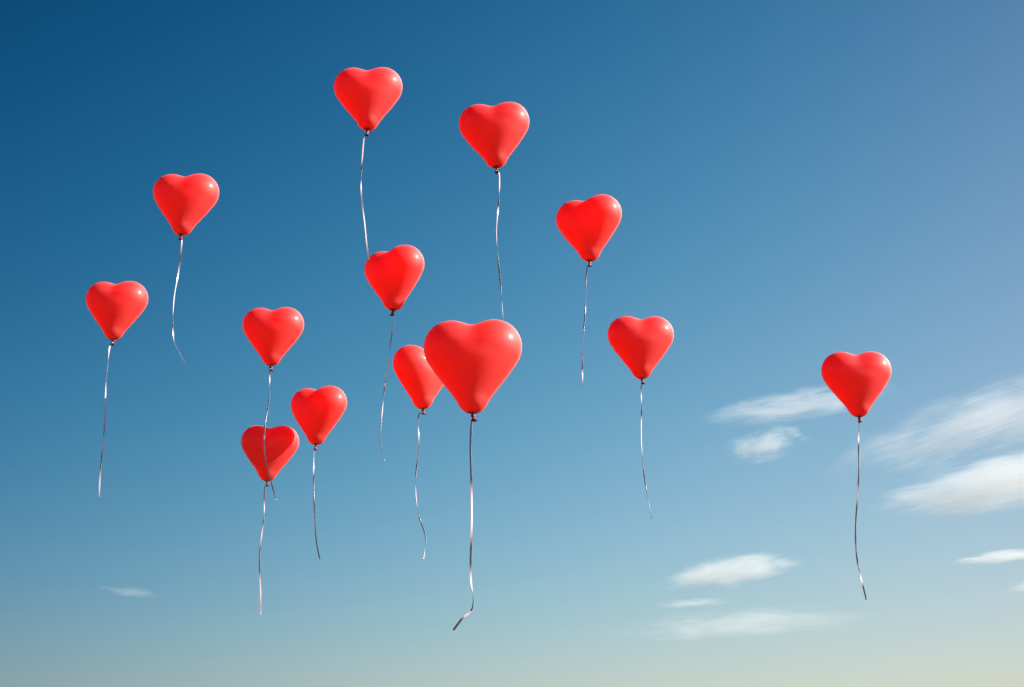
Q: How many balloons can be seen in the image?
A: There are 13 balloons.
